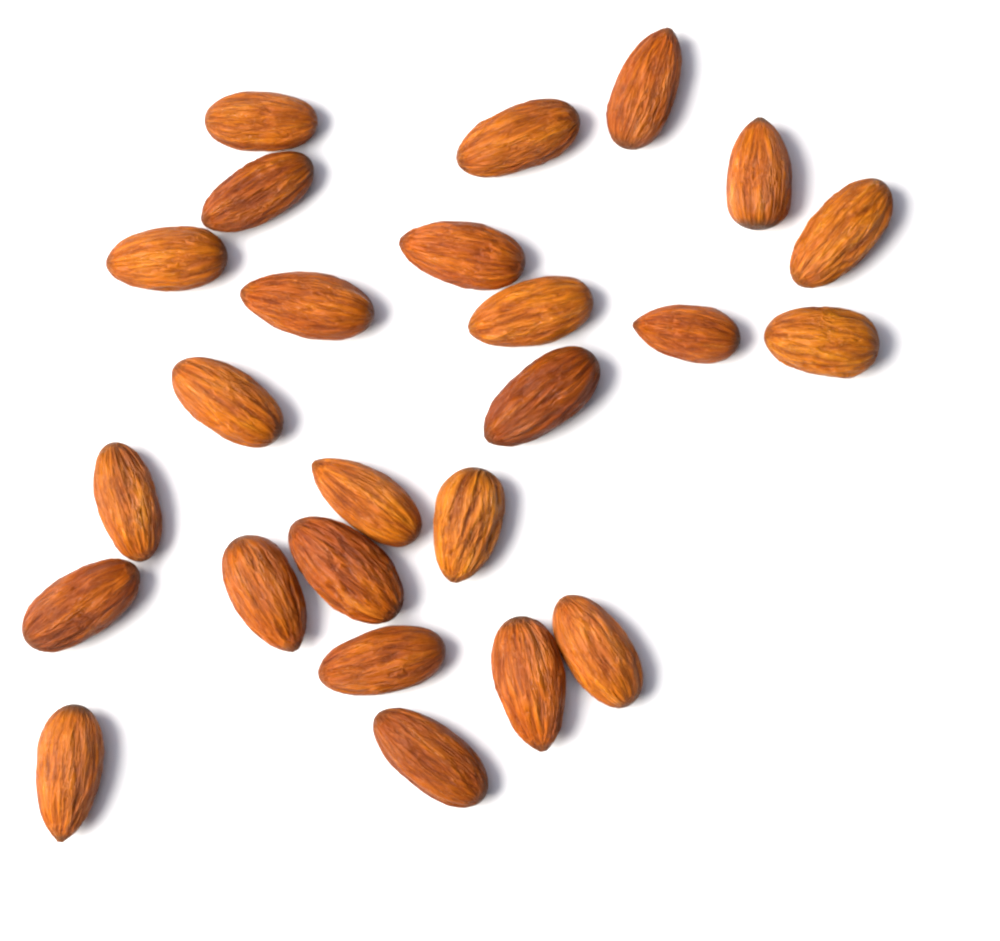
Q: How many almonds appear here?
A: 25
